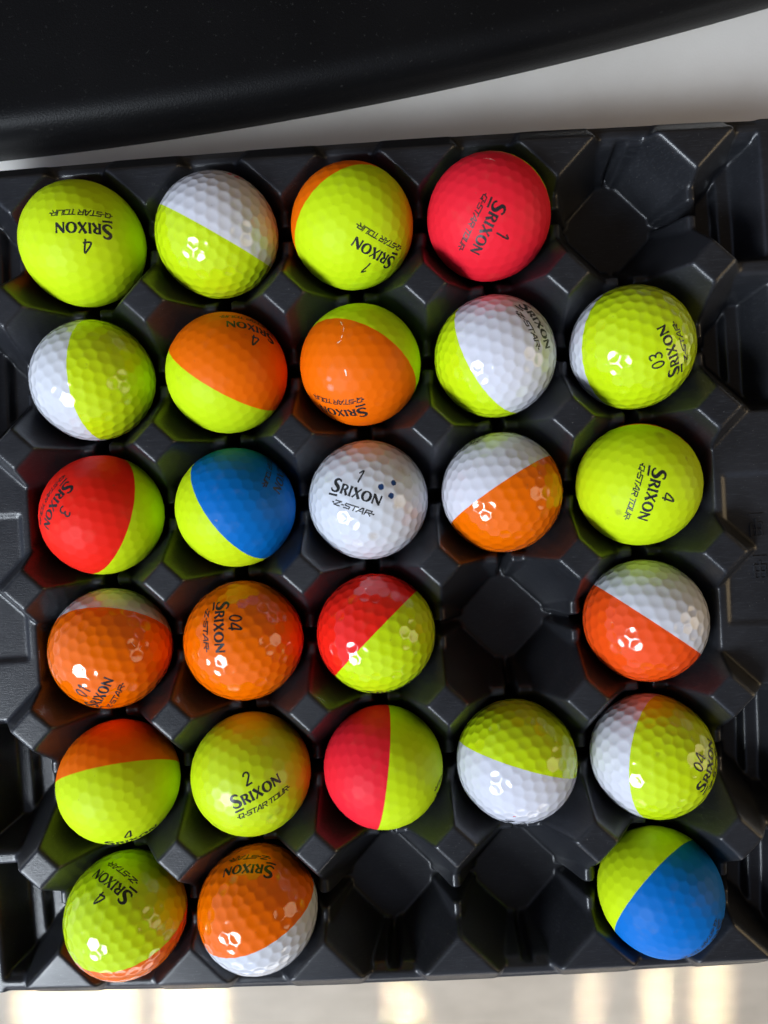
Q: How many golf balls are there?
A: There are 26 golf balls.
